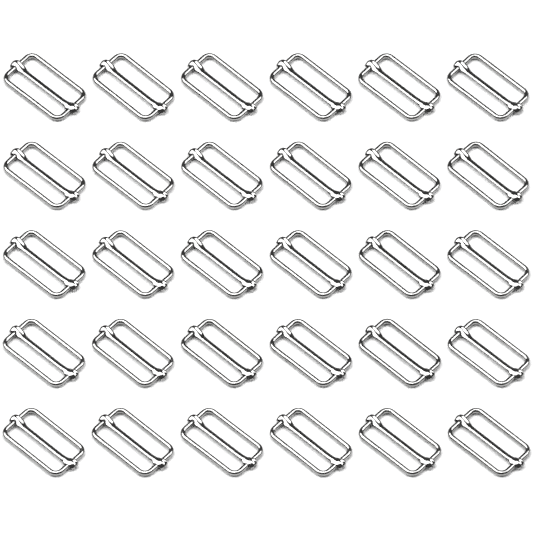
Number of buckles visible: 30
